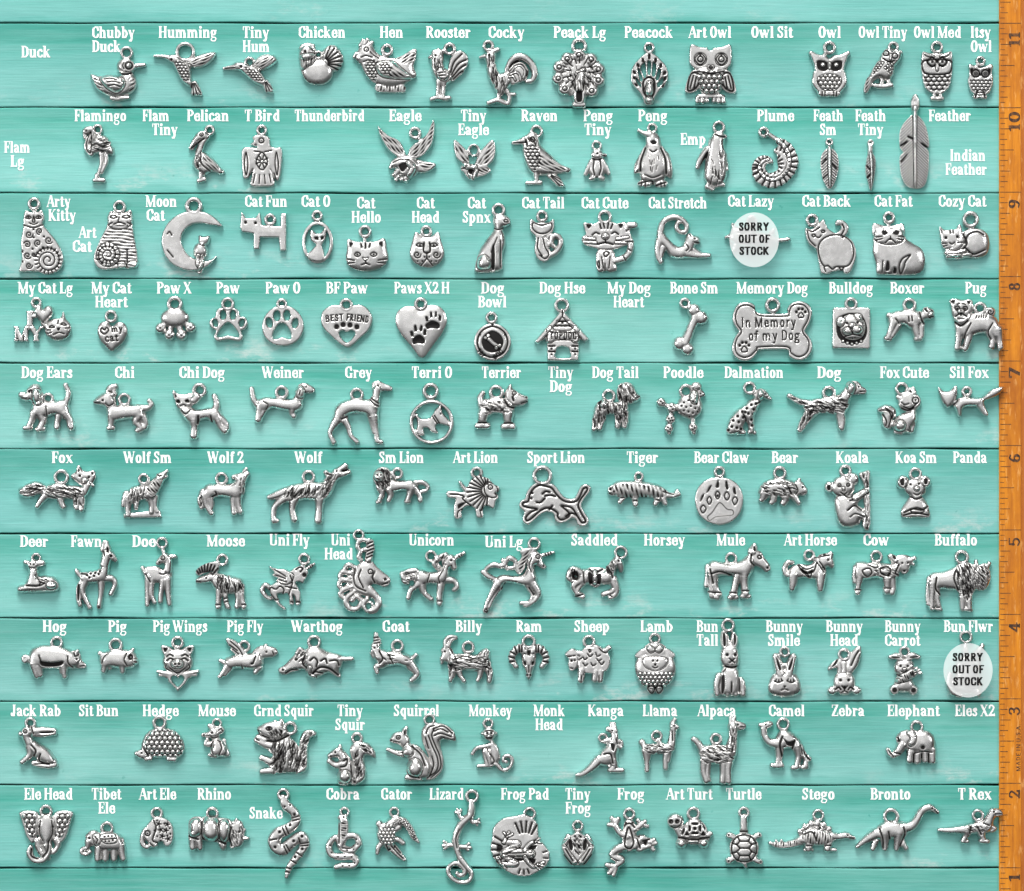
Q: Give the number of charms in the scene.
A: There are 137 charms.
